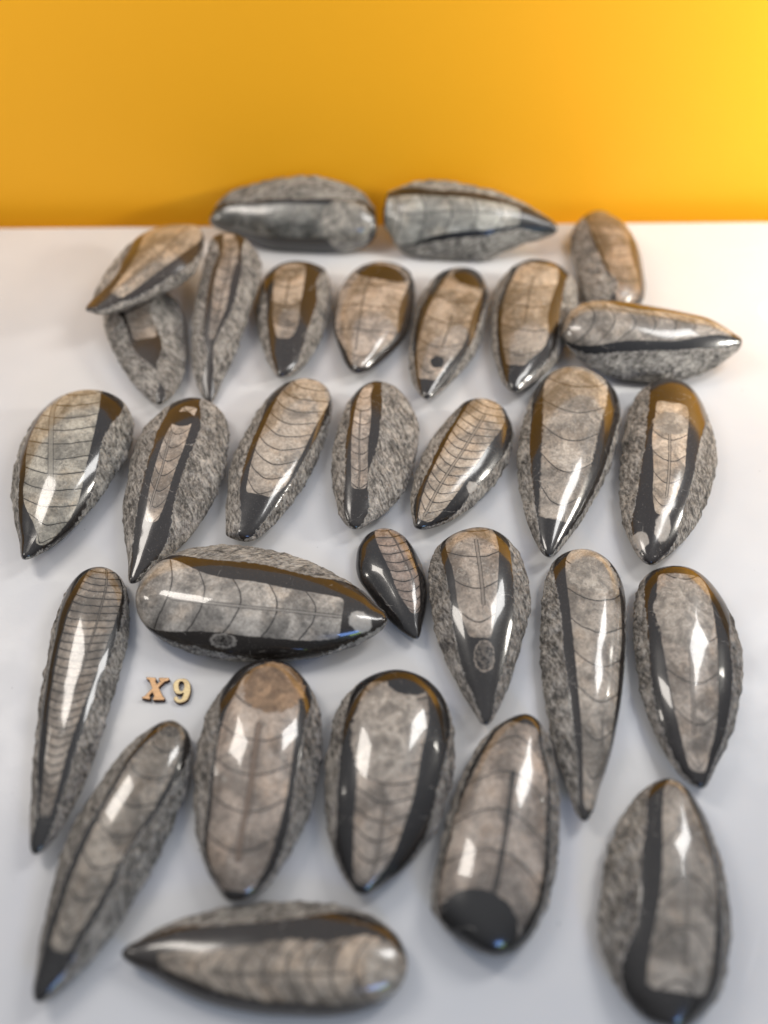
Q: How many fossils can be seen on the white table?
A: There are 30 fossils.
